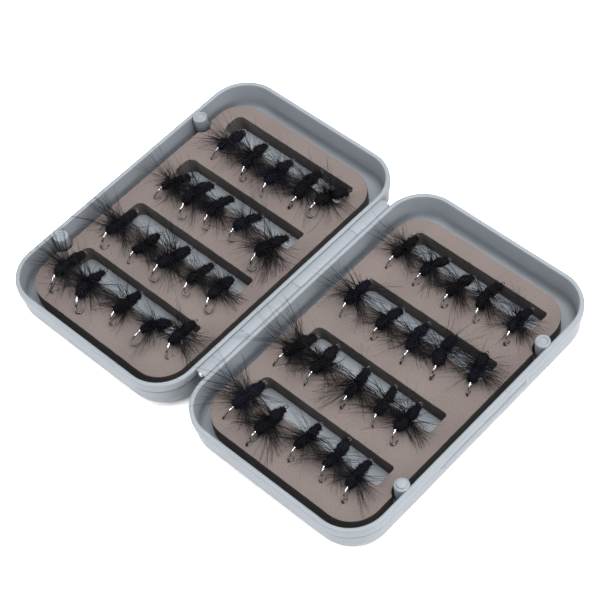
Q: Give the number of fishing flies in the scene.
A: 40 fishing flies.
